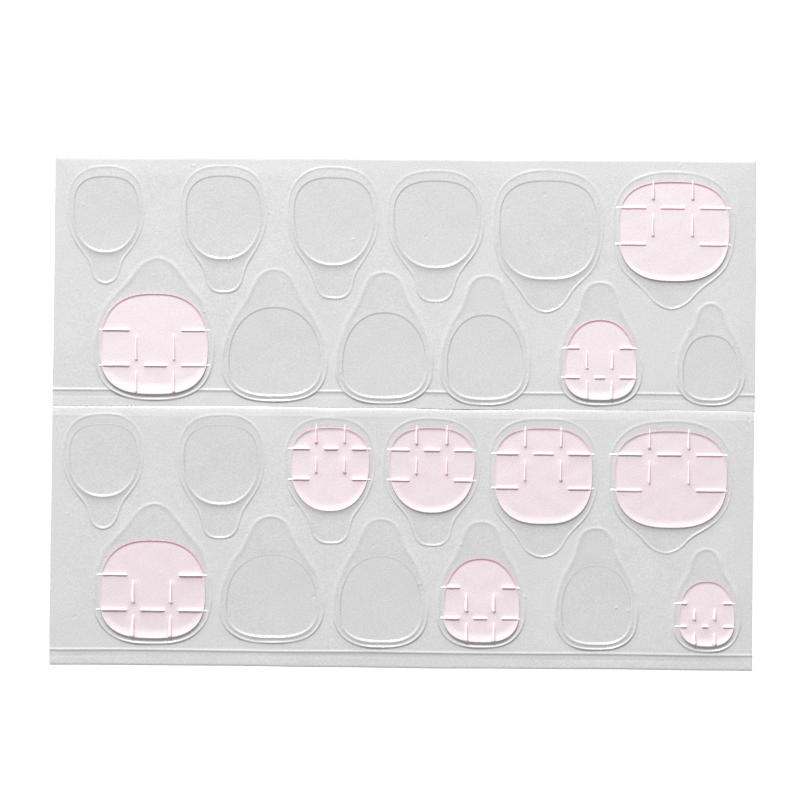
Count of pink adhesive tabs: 10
